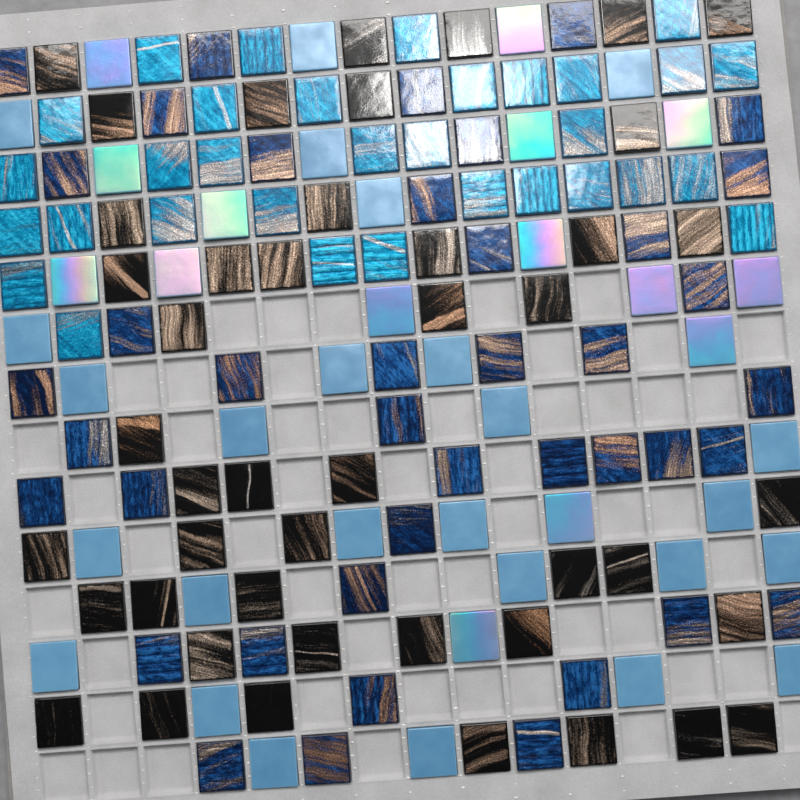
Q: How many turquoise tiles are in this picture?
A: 32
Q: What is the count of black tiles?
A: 45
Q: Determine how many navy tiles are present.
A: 41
